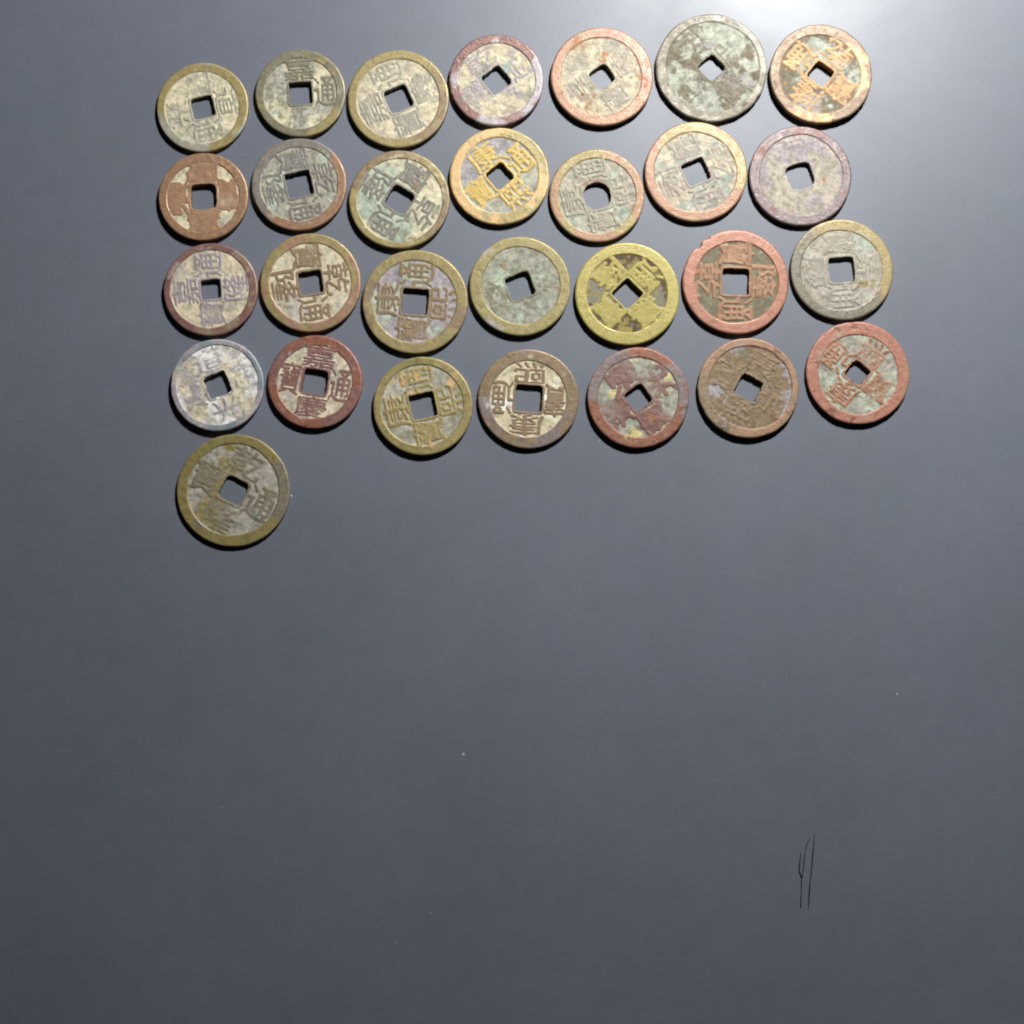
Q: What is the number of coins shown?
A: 29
